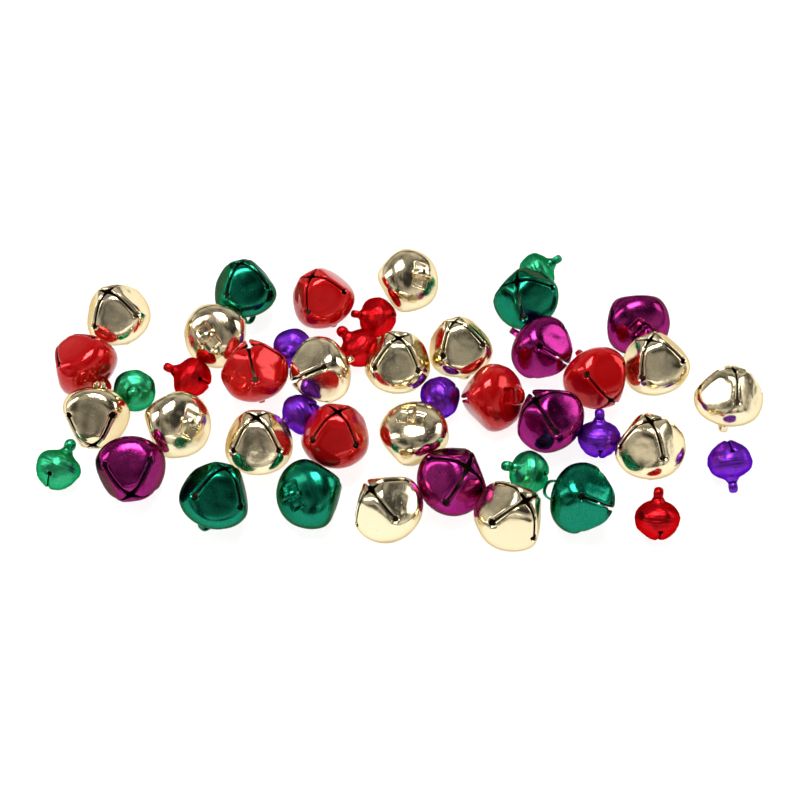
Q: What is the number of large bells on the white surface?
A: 31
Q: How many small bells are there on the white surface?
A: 13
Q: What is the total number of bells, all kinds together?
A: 44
